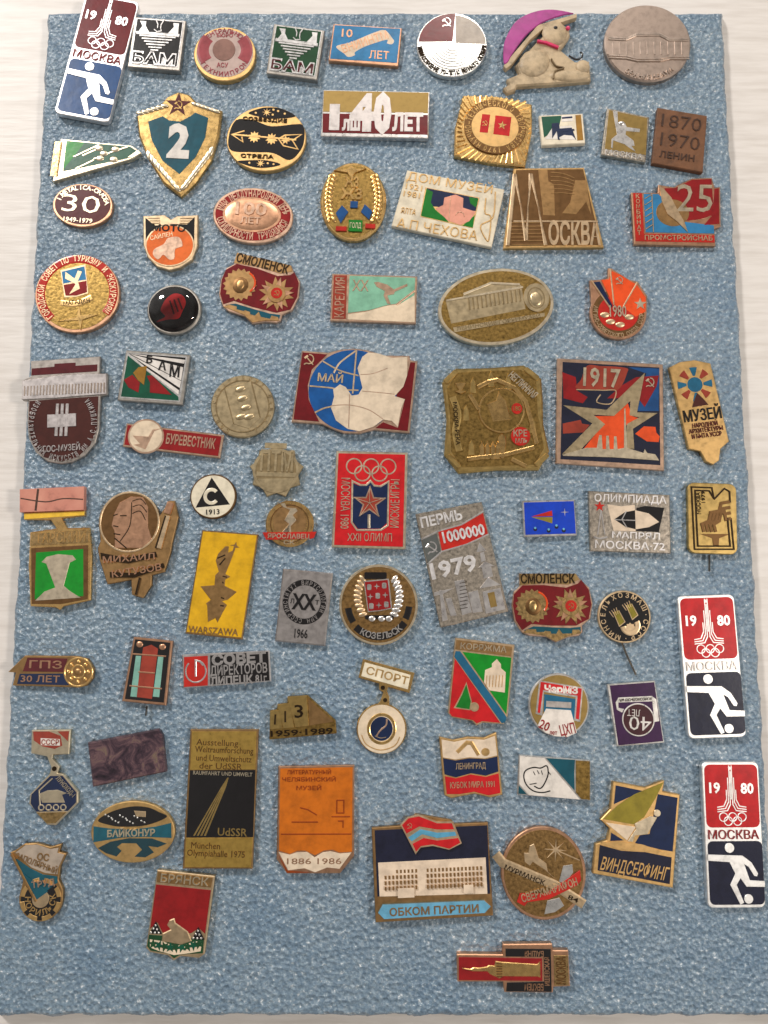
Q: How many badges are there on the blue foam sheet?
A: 75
